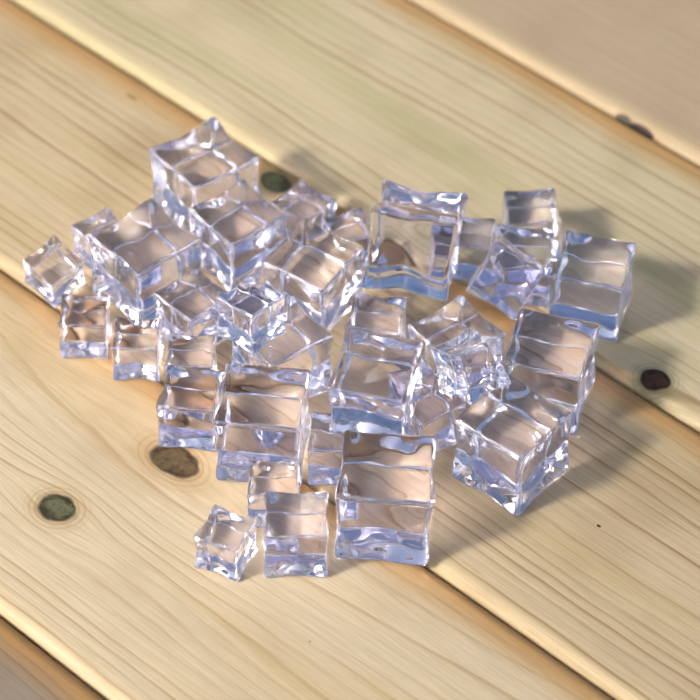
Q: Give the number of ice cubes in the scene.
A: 34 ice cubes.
